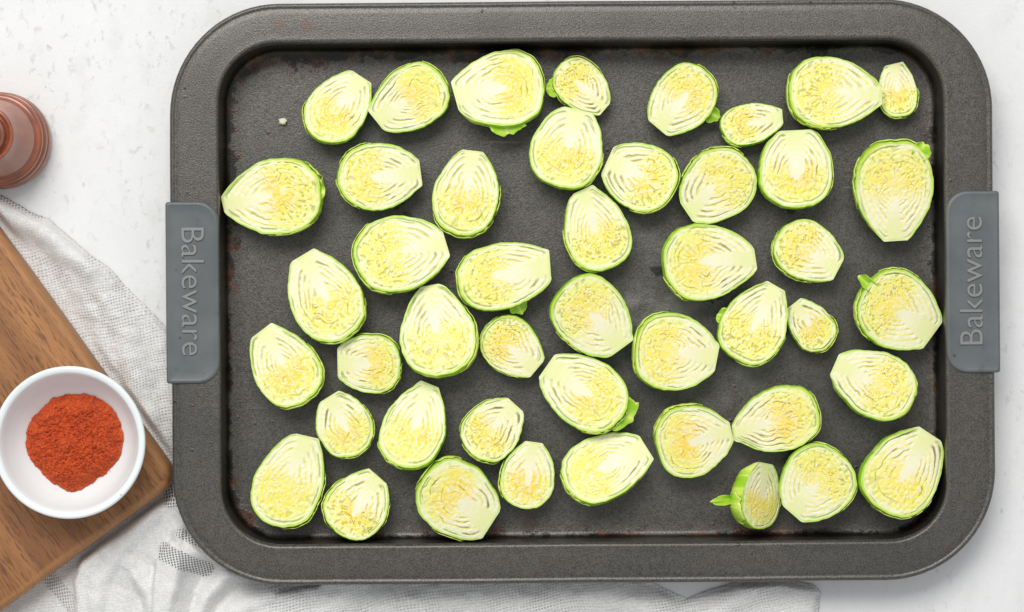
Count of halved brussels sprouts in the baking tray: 46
